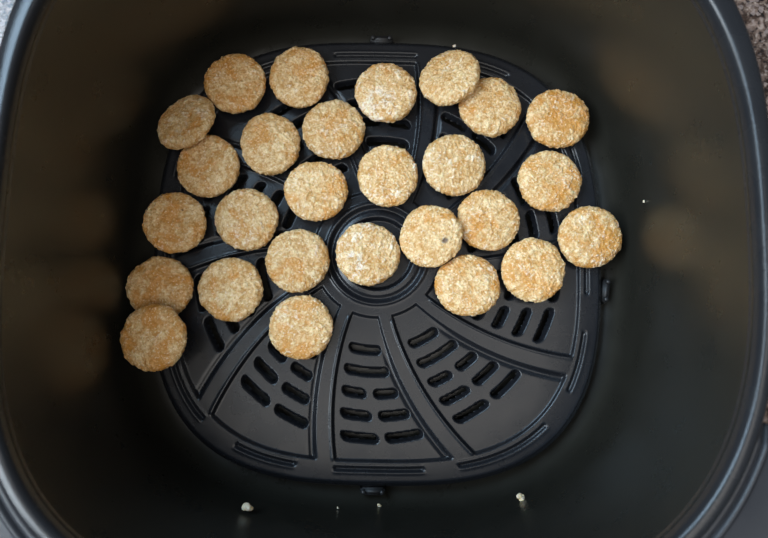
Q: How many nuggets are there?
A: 27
